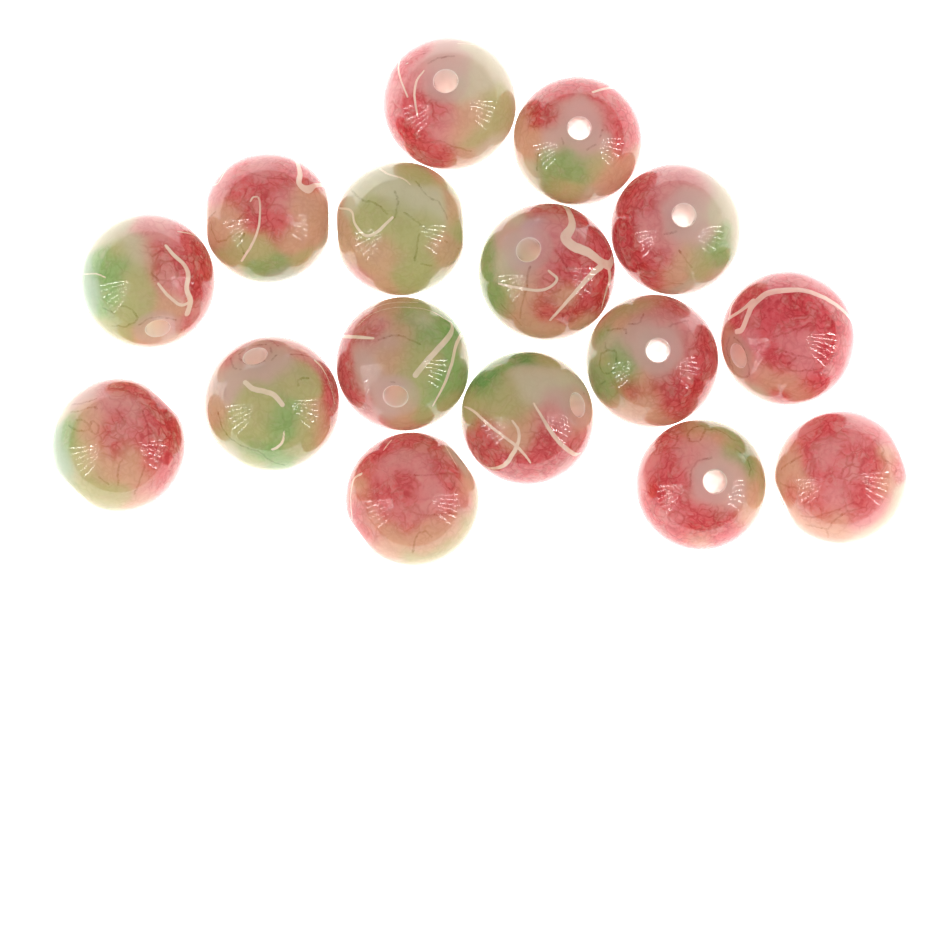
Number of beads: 16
